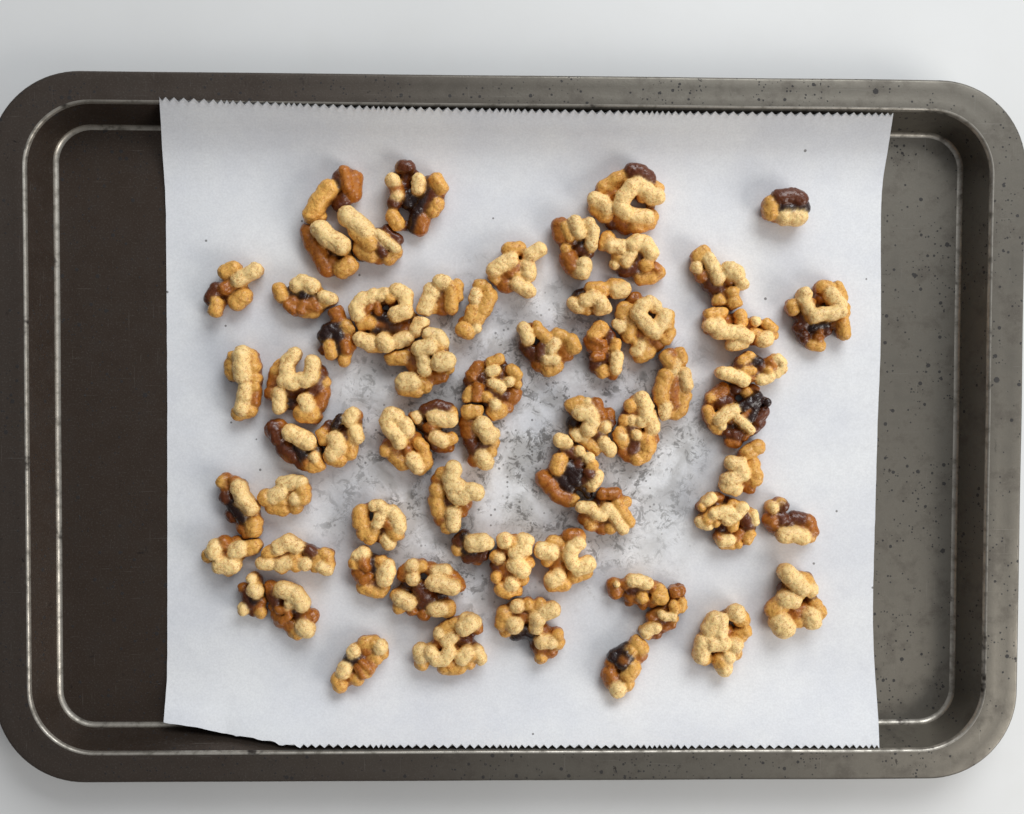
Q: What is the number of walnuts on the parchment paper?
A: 62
